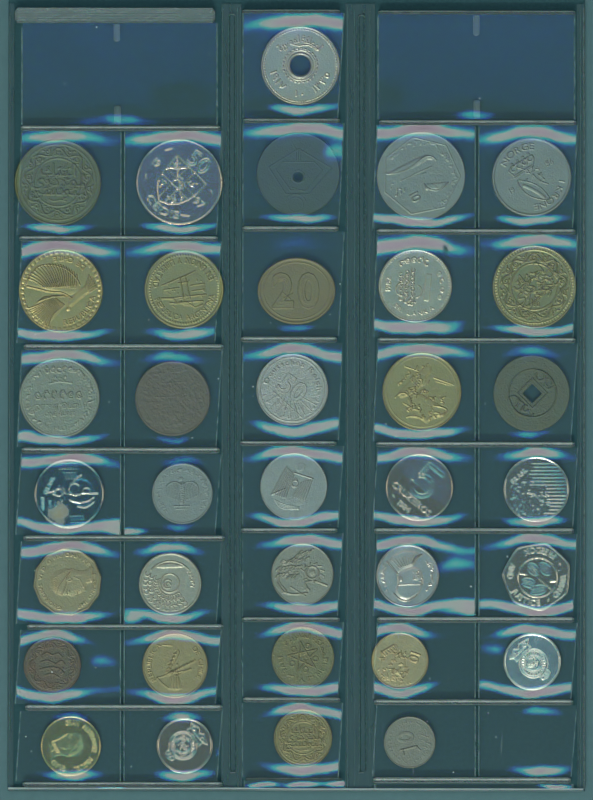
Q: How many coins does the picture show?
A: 35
